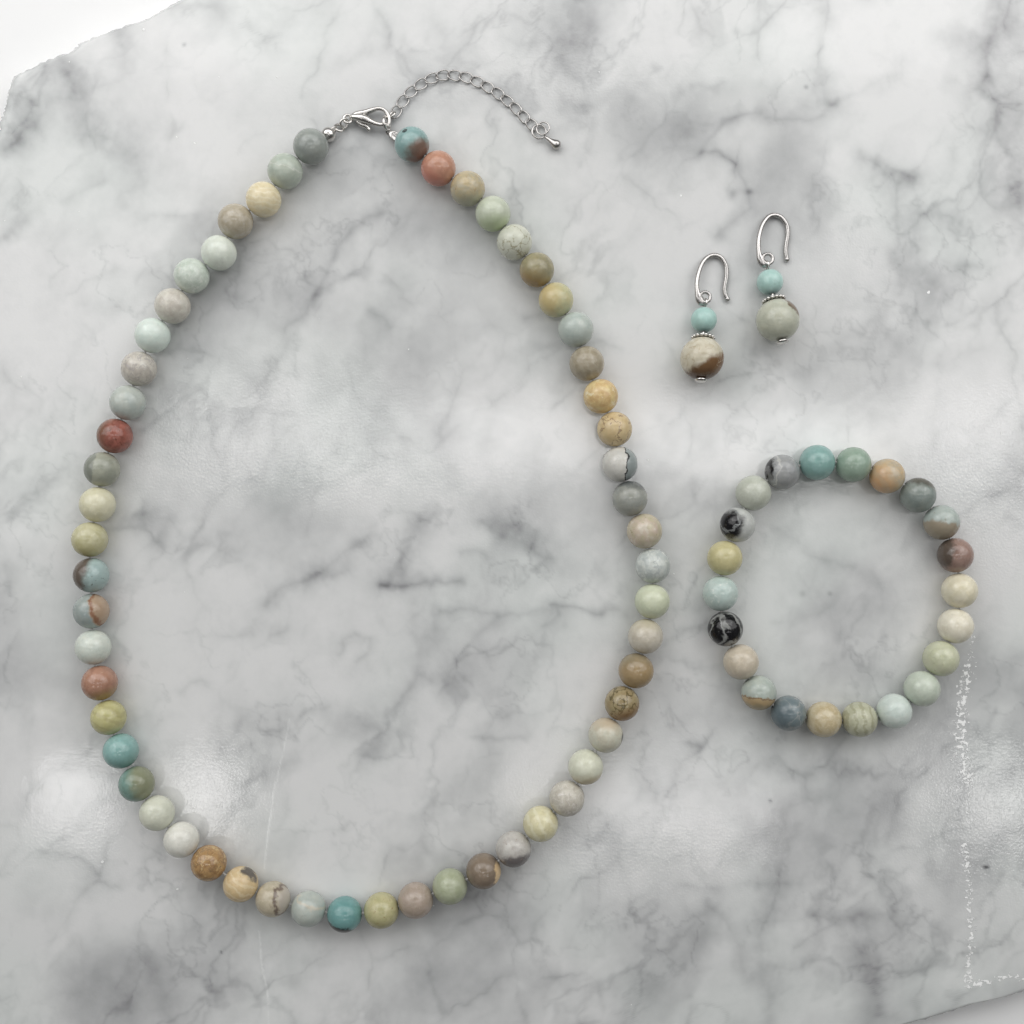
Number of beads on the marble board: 82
